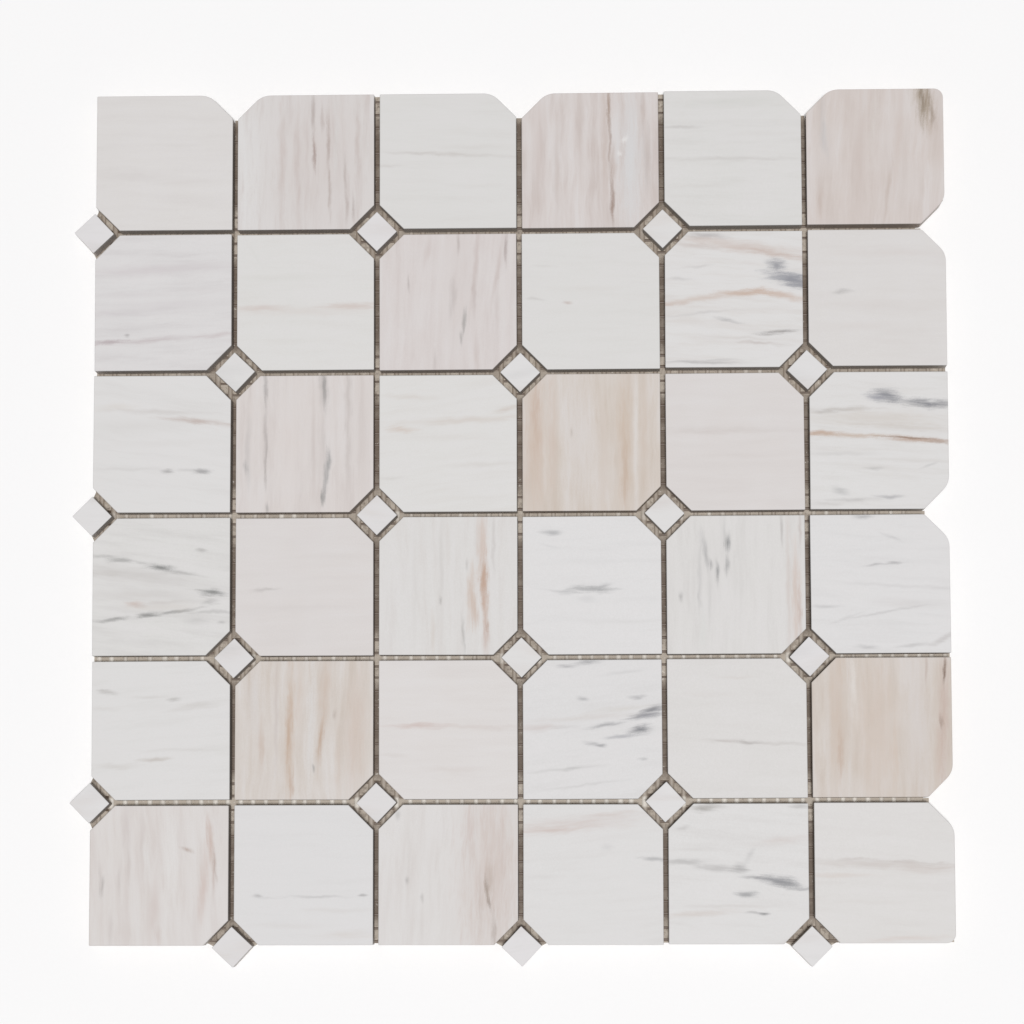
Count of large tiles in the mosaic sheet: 36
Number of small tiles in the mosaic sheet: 18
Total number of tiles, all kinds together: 54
